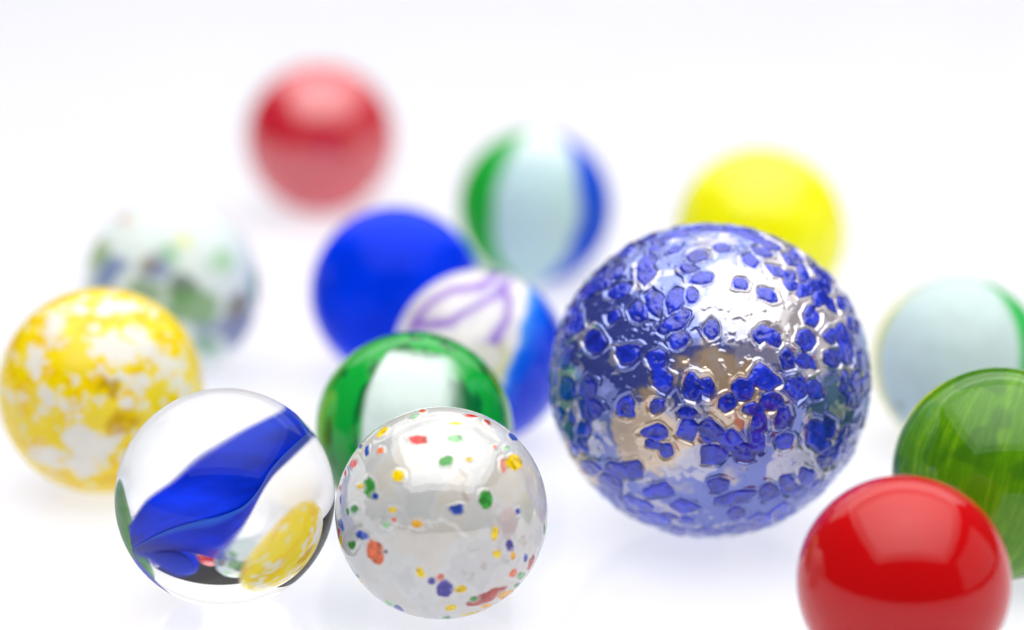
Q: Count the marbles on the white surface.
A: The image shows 14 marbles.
